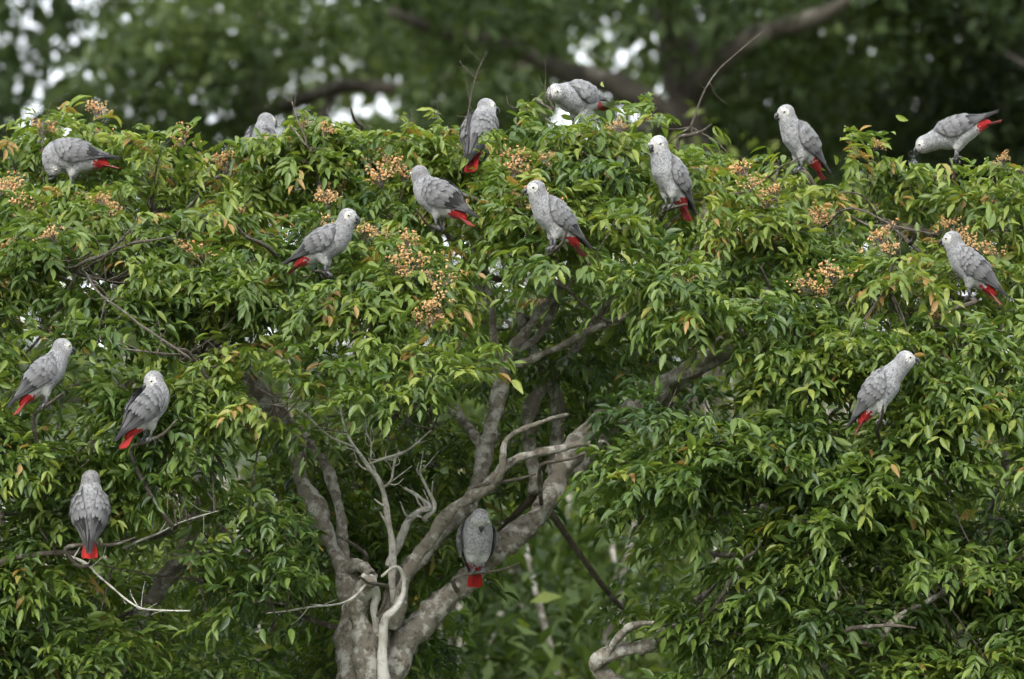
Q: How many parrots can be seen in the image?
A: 16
